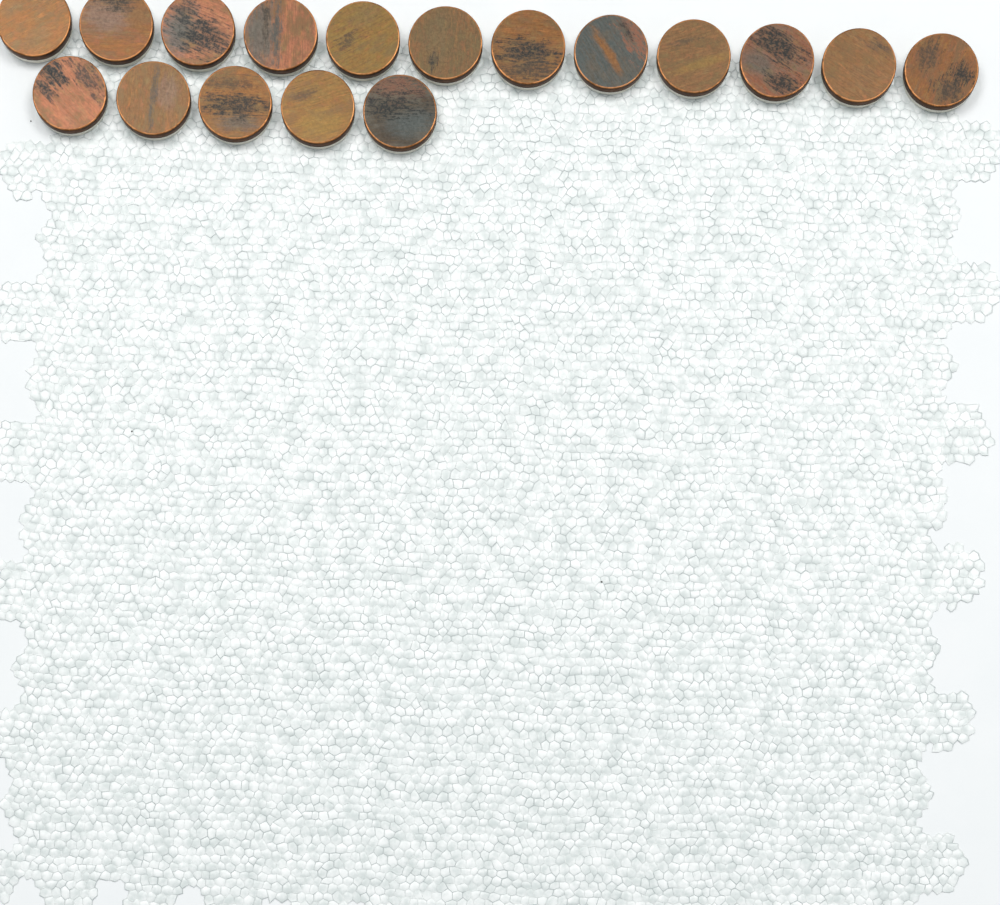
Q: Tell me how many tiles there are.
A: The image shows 17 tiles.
